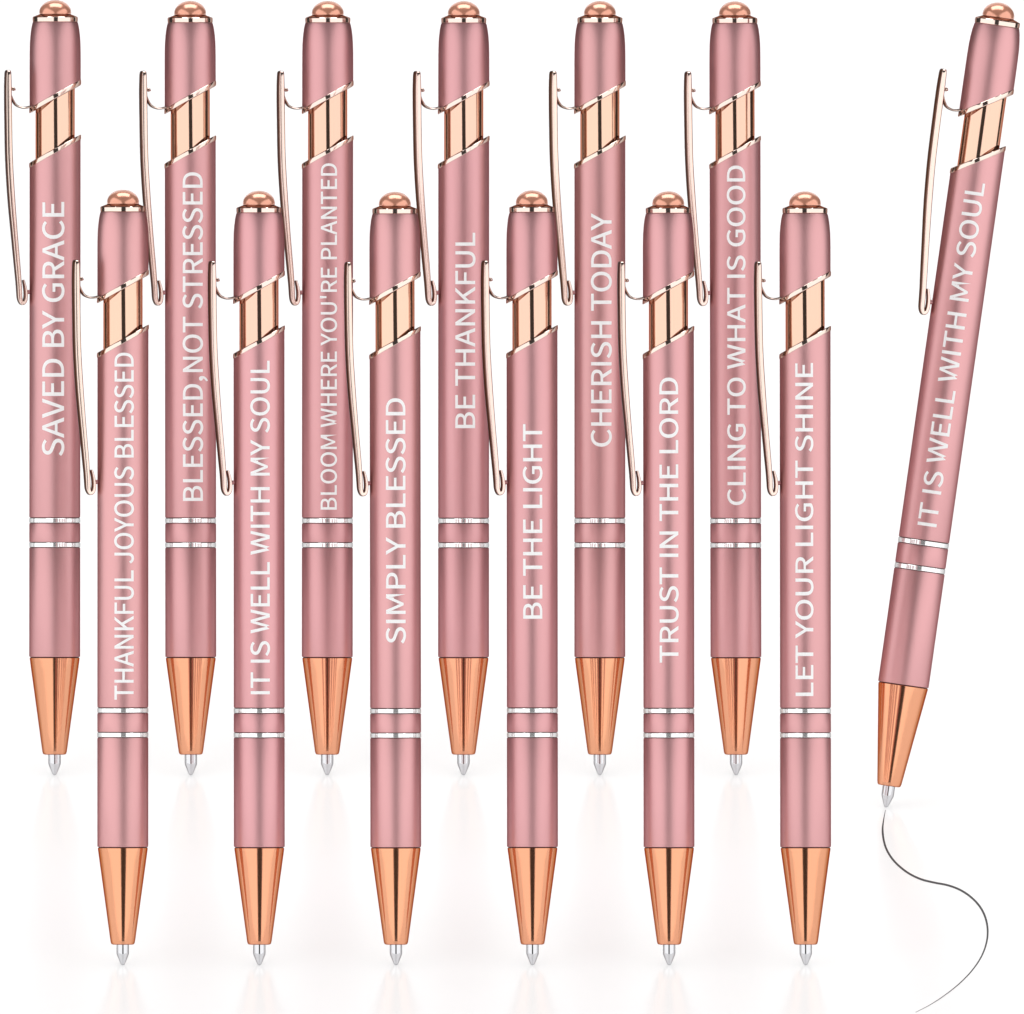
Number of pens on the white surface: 13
